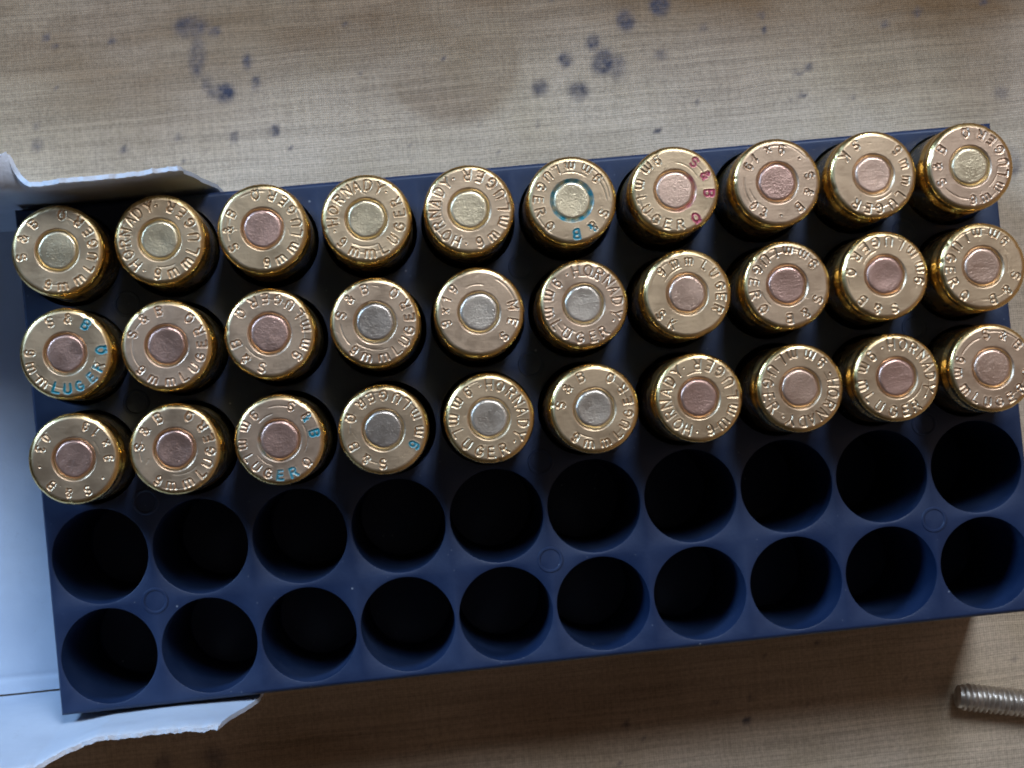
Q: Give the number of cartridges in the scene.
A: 30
